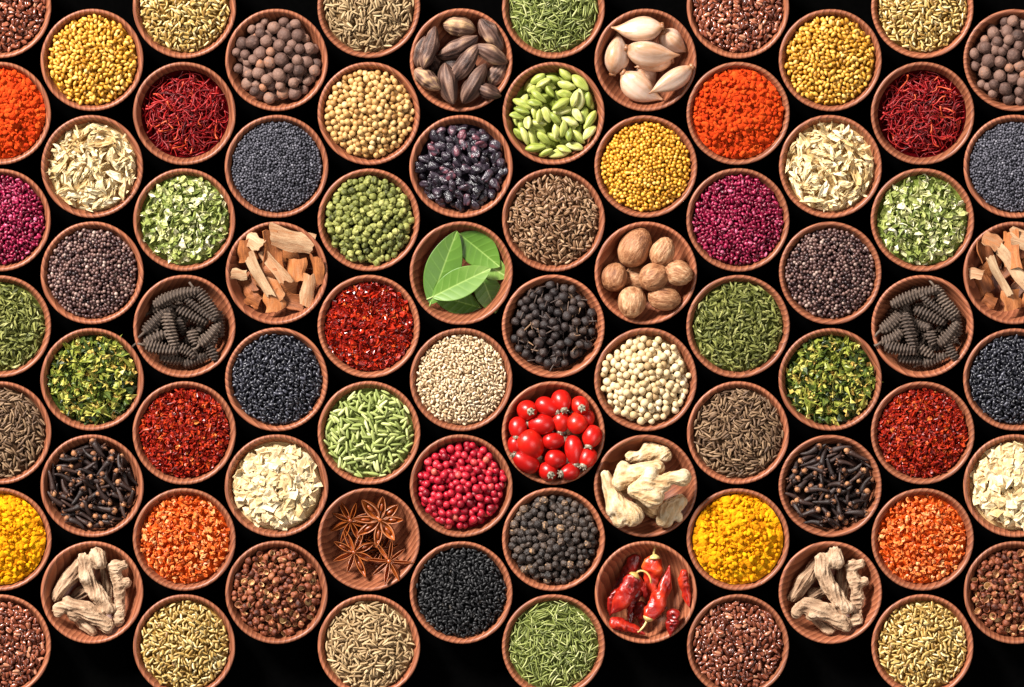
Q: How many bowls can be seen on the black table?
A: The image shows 78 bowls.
